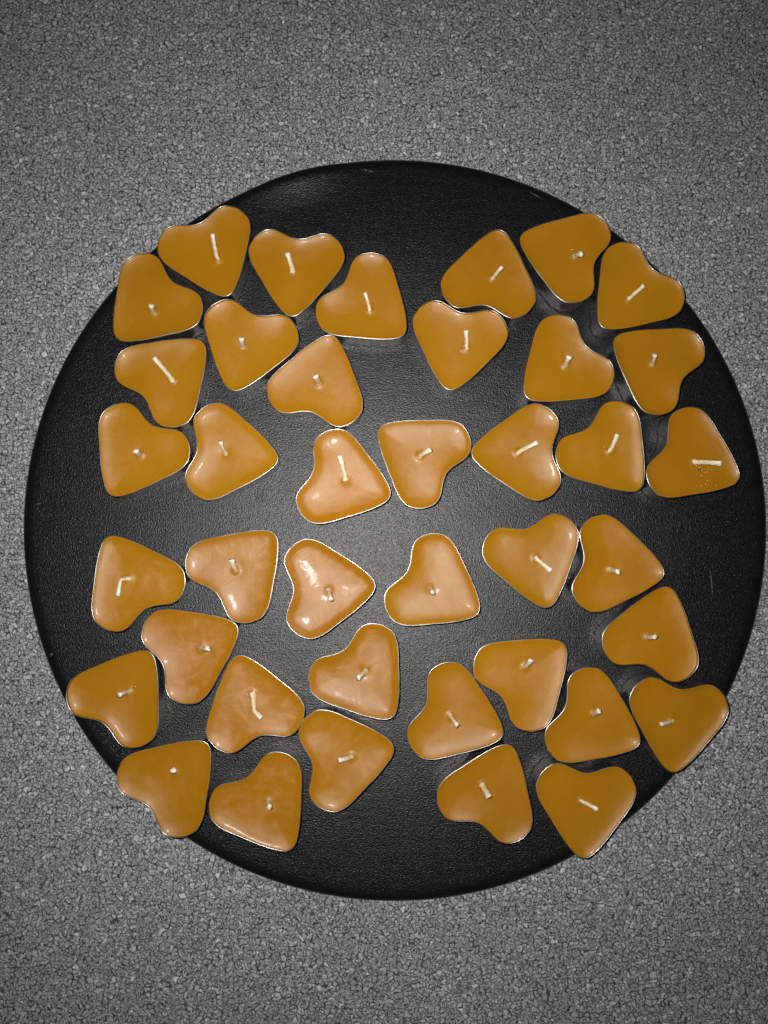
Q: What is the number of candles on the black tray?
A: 40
